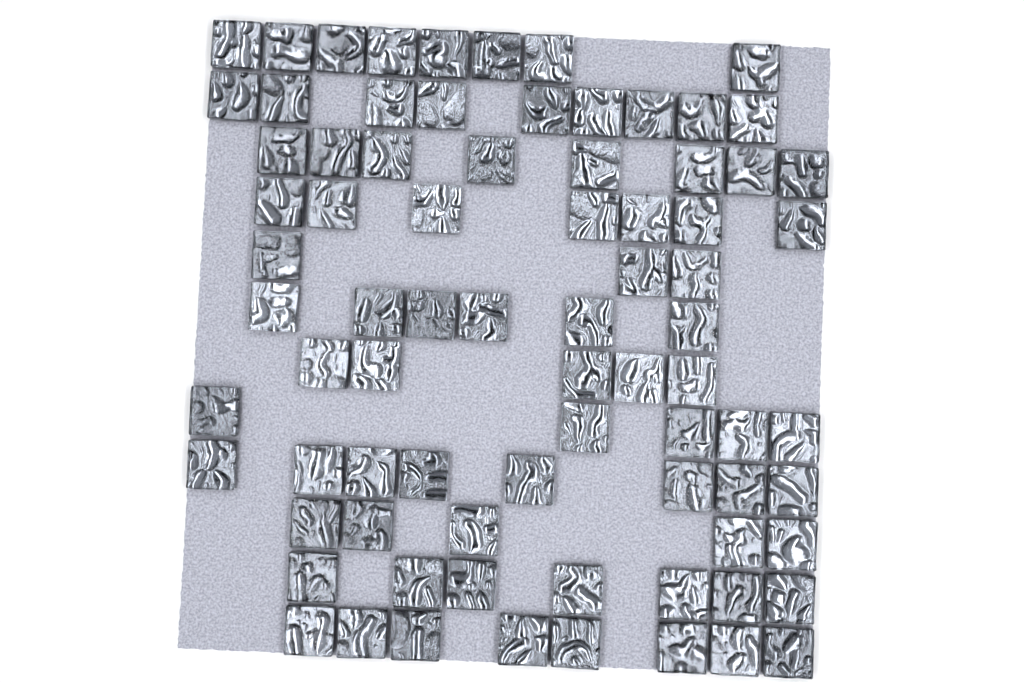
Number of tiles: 79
